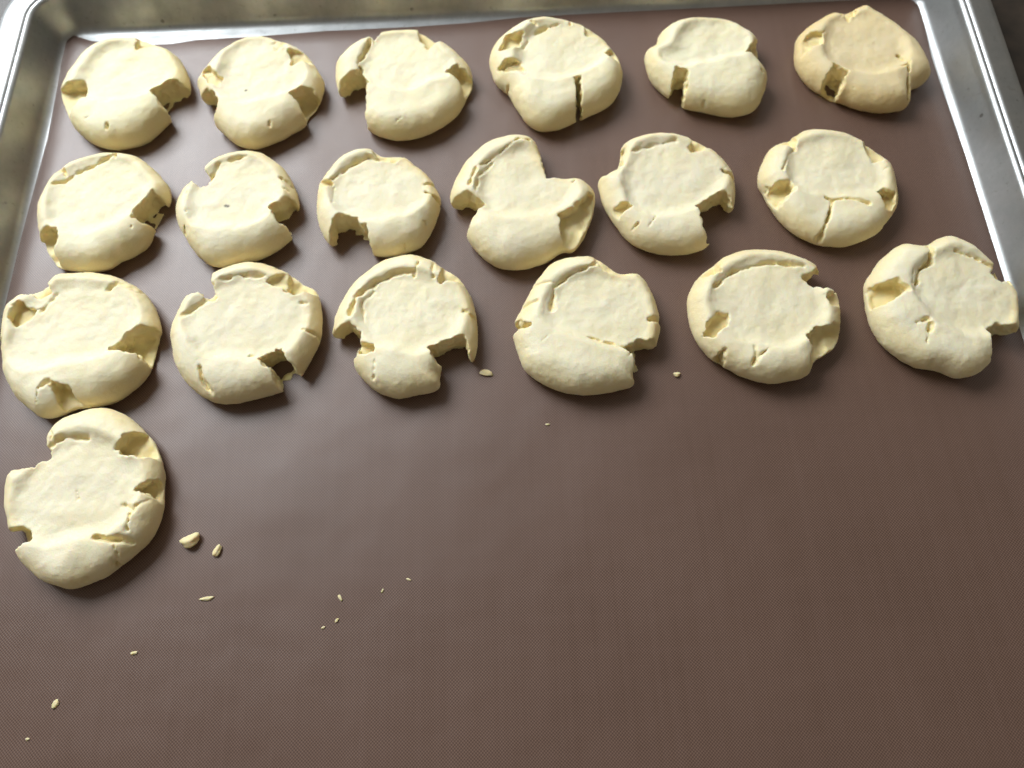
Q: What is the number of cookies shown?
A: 19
